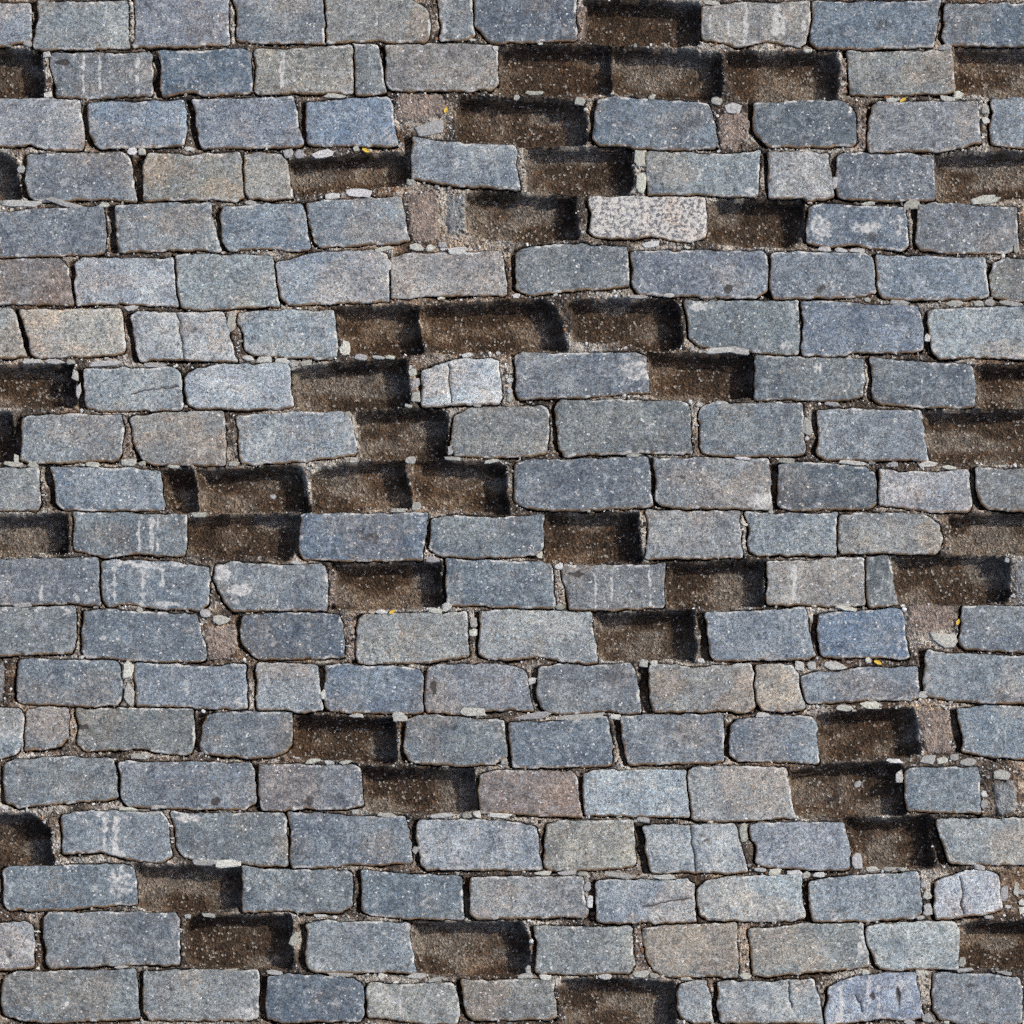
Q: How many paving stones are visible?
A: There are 154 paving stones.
